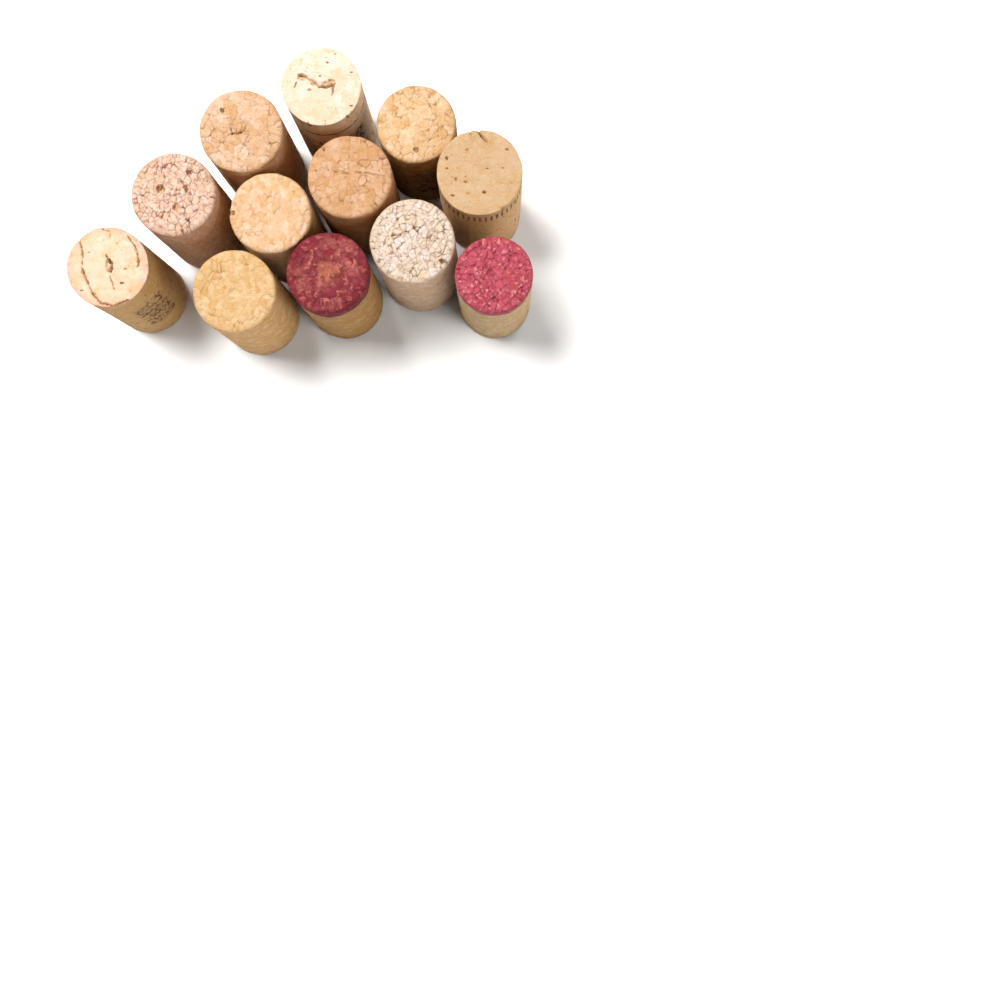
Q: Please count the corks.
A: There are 12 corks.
